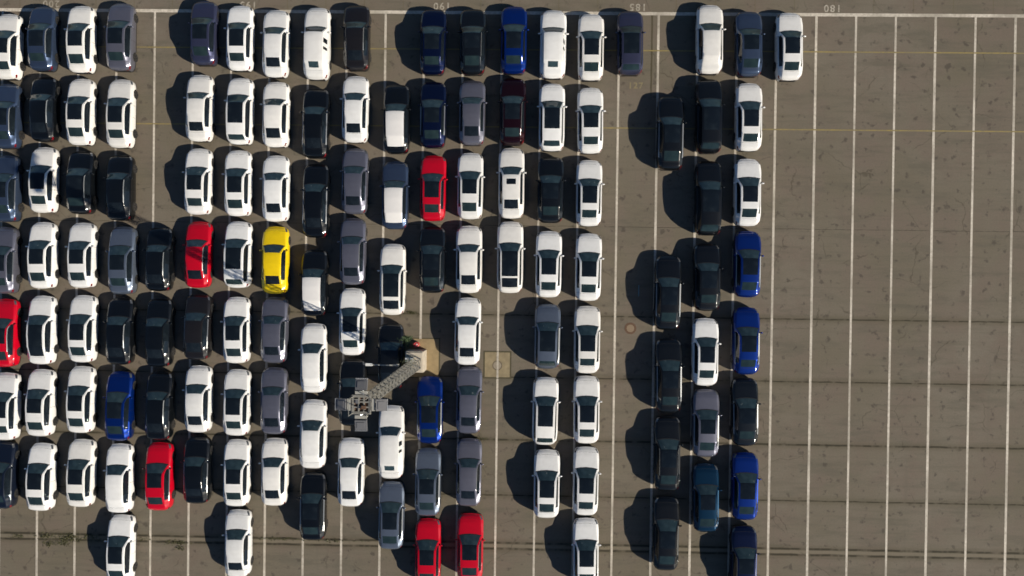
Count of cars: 131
